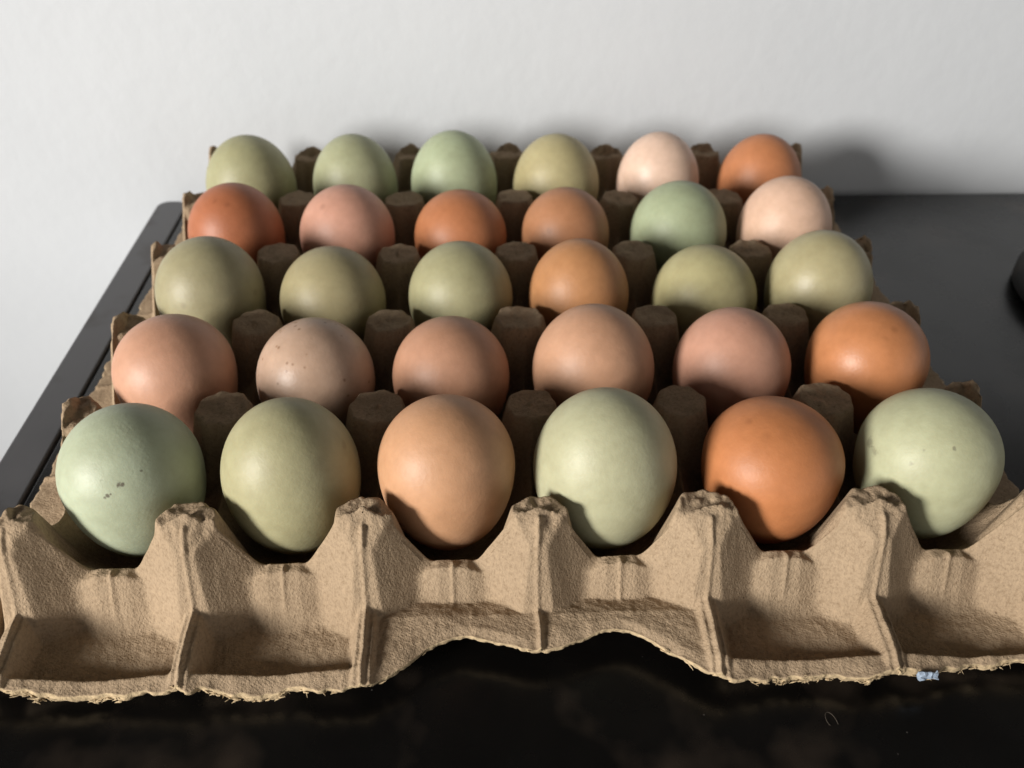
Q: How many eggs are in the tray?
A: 30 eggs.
